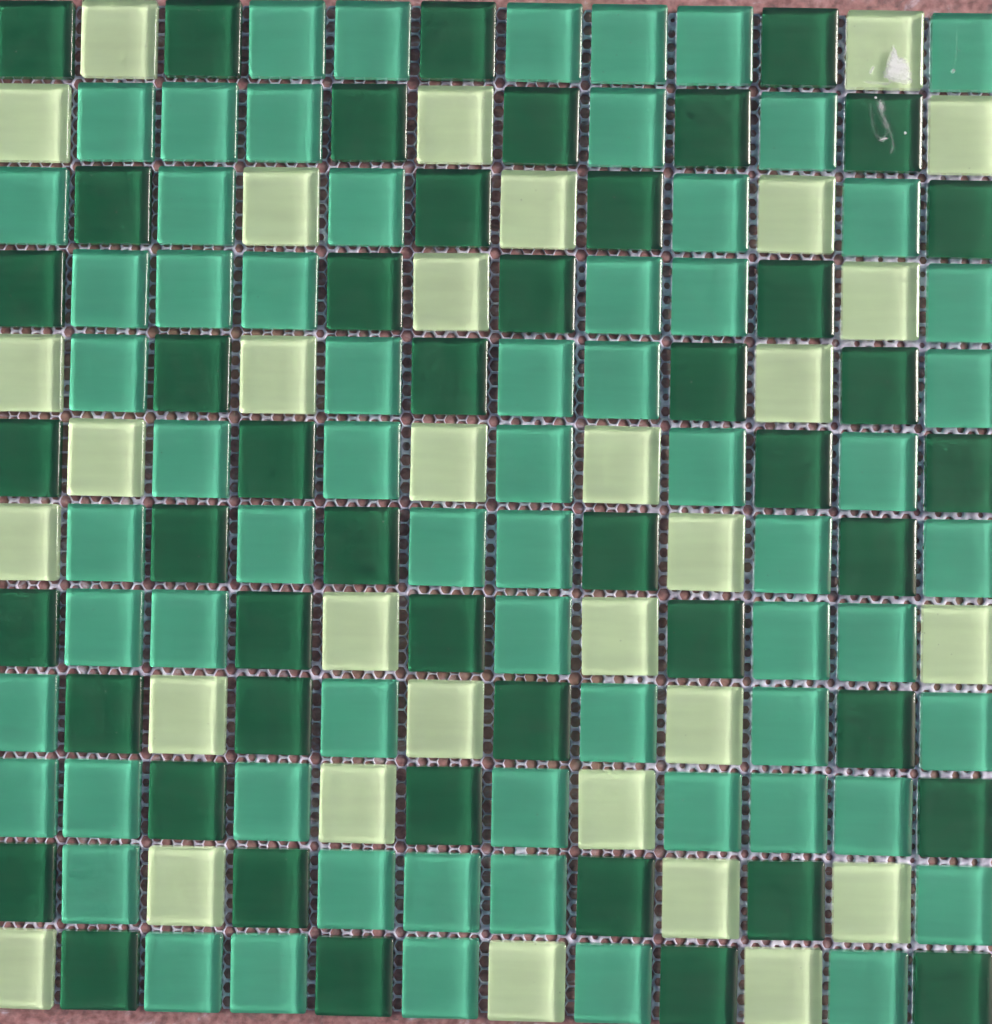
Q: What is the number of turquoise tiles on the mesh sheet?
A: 65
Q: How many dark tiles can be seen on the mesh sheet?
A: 47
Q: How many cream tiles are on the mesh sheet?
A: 32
